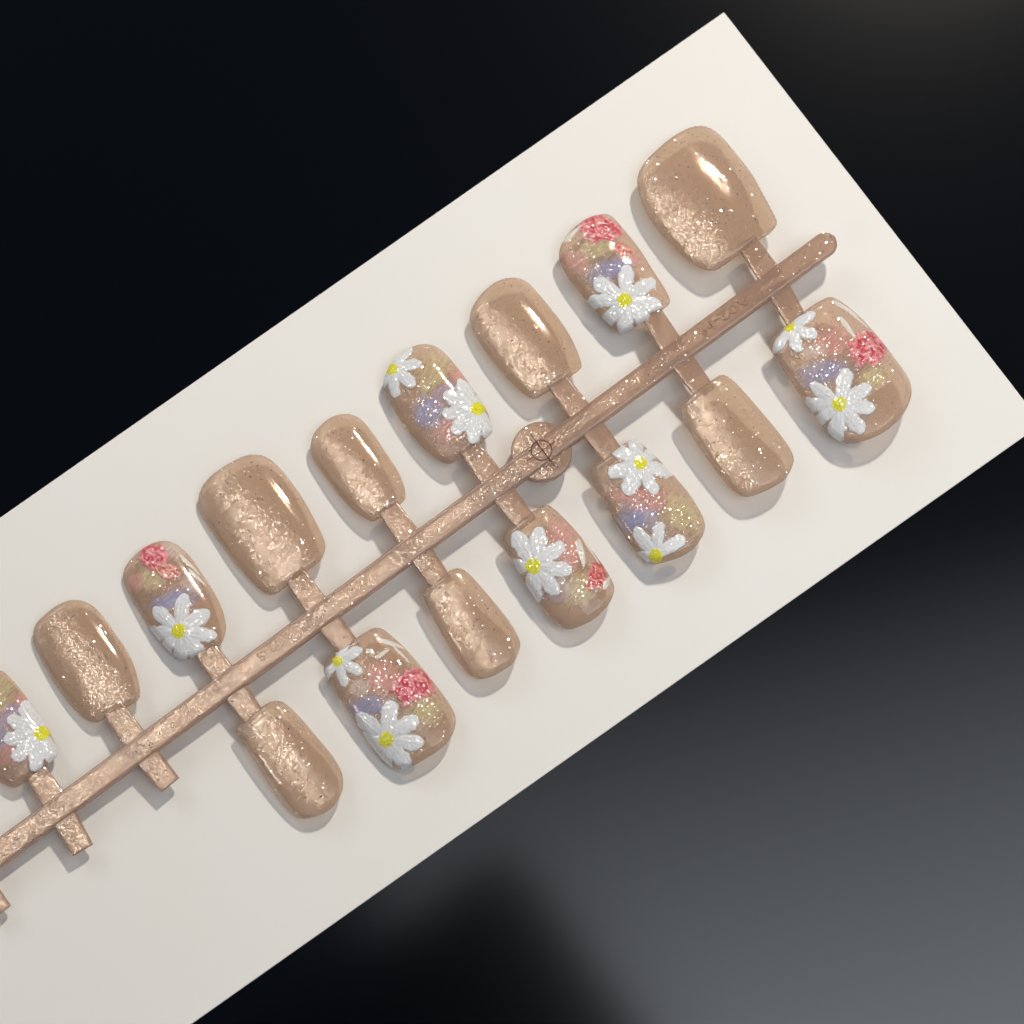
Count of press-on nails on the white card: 16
